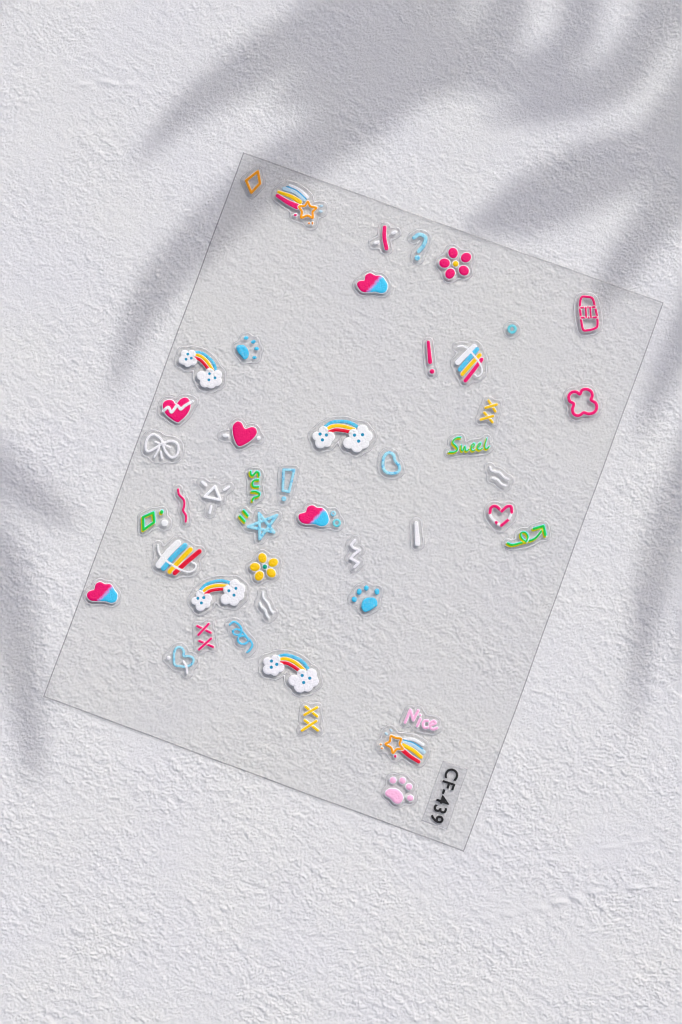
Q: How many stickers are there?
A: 46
